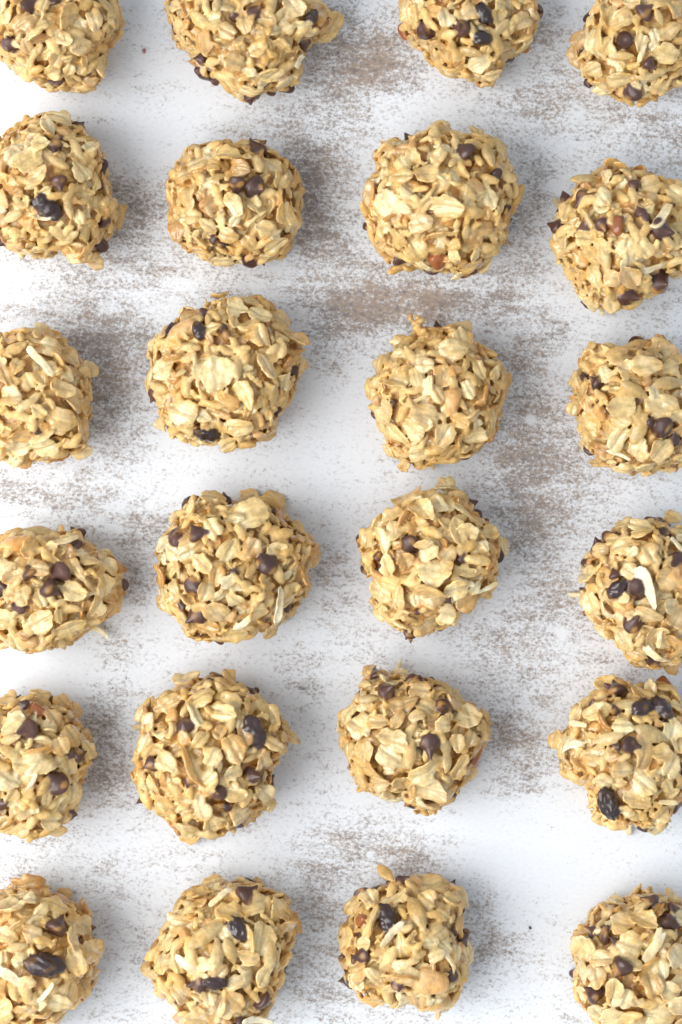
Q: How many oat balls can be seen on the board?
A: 24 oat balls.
